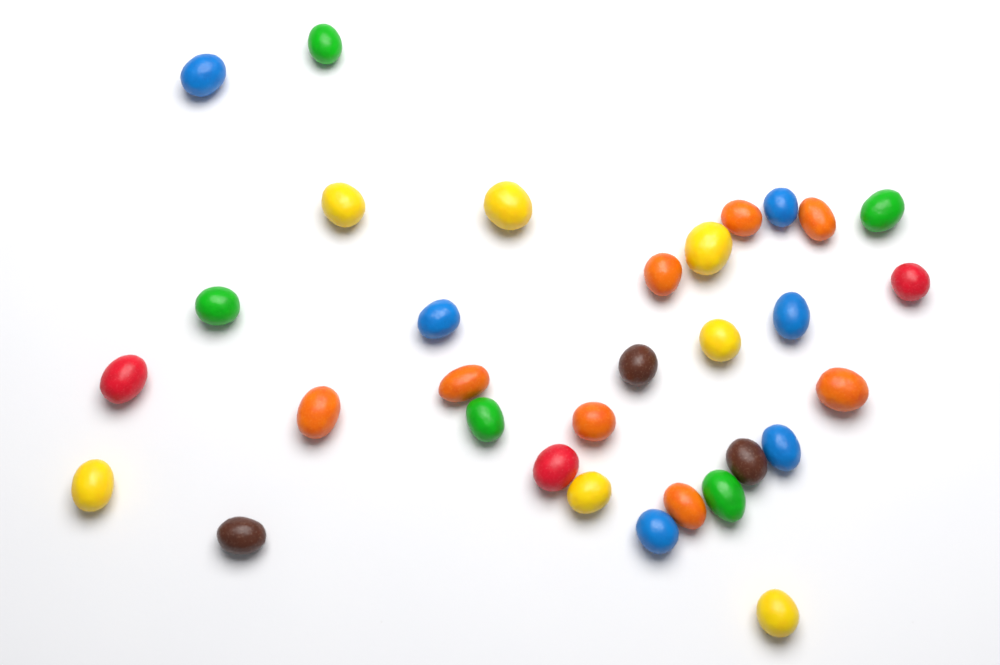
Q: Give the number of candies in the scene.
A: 32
